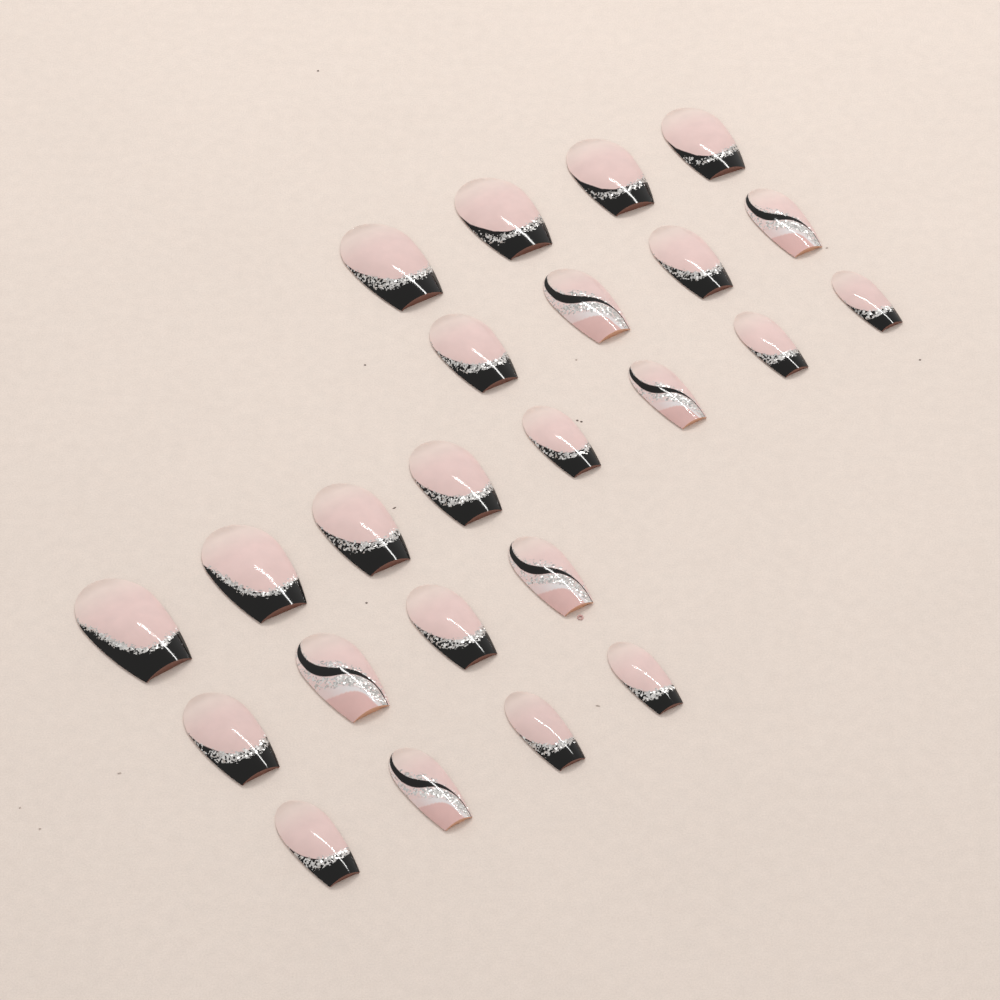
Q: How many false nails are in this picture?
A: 24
